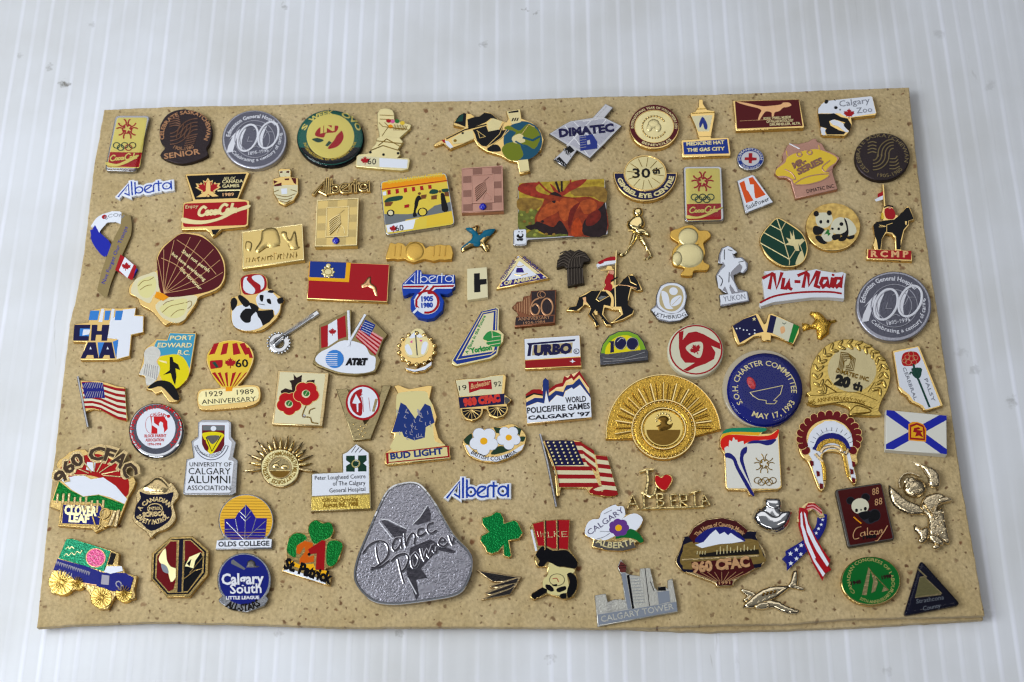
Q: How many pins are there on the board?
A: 101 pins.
